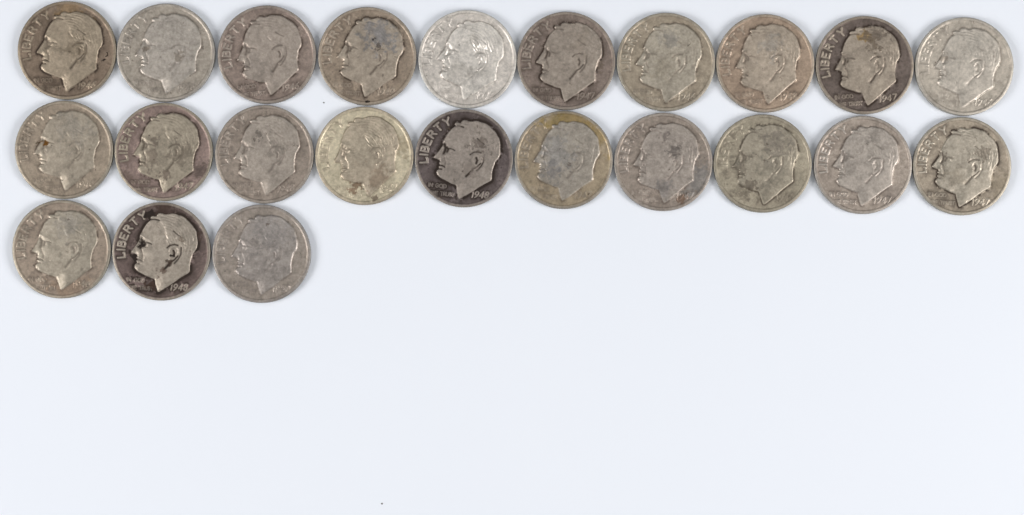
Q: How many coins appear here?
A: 23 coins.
